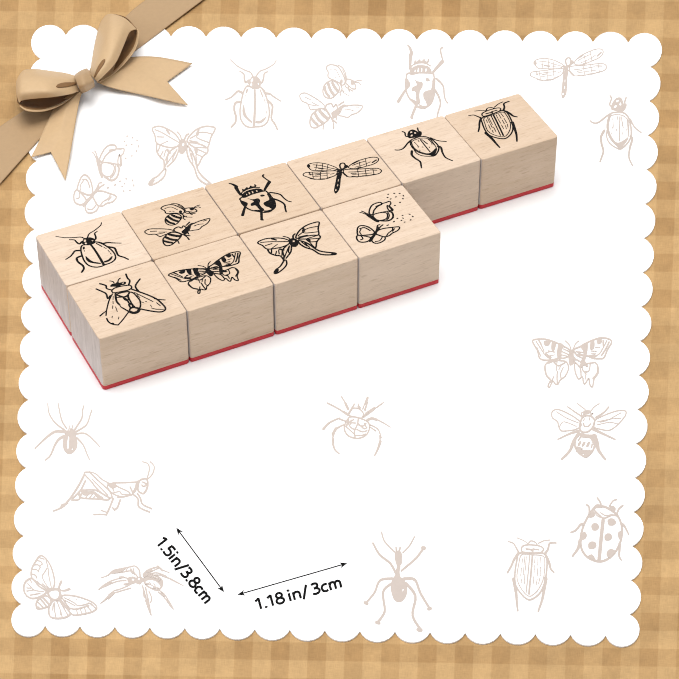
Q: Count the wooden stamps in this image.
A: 10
